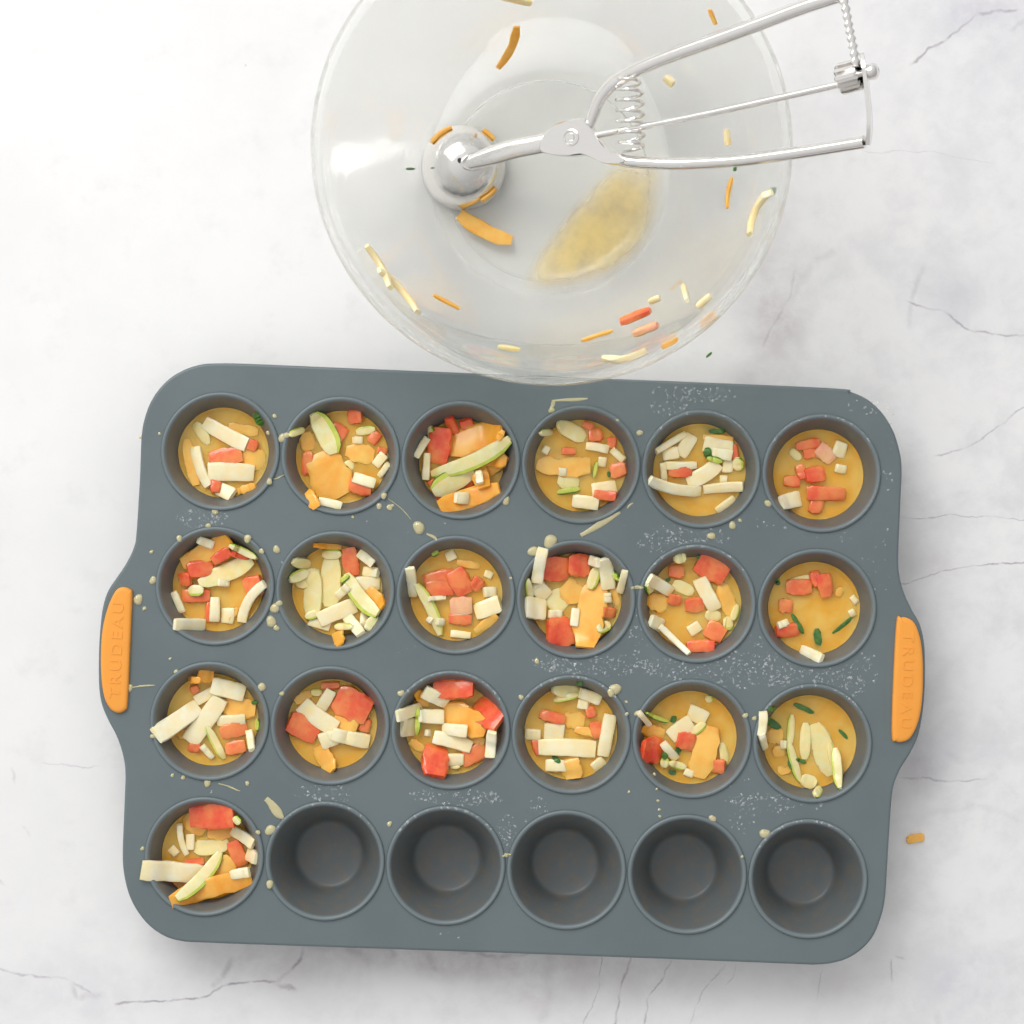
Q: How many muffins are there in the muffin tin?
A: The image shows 19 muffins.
